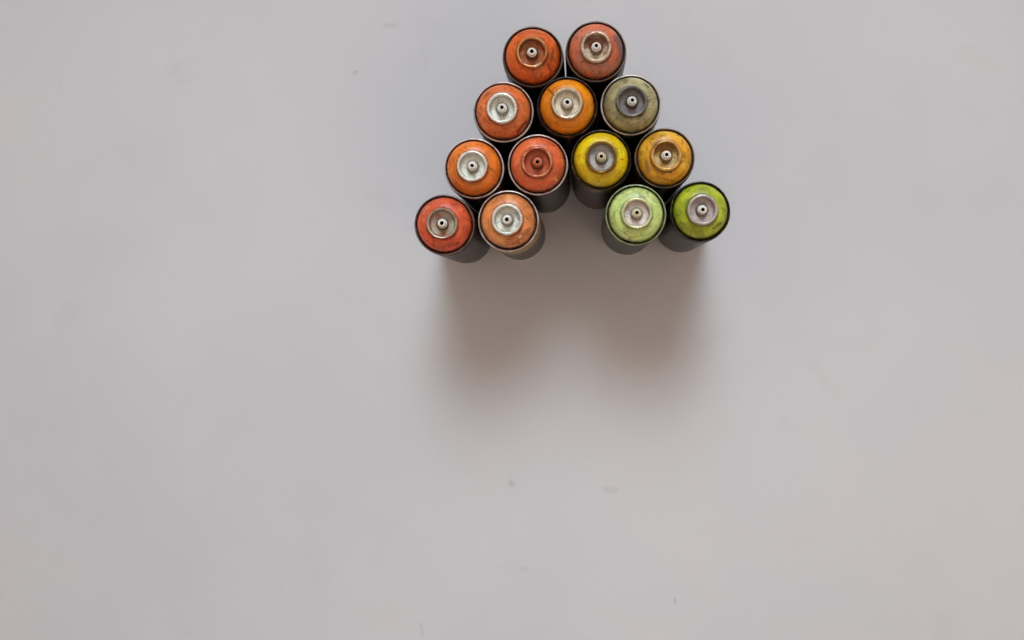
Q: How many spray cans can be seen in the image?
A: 13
